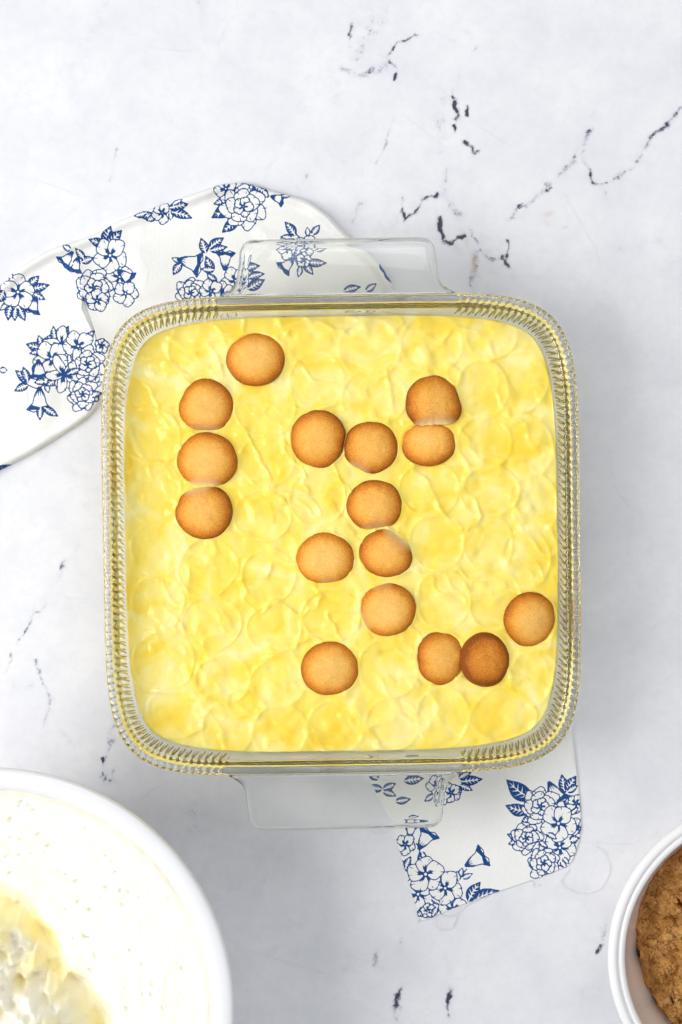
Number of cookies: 16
